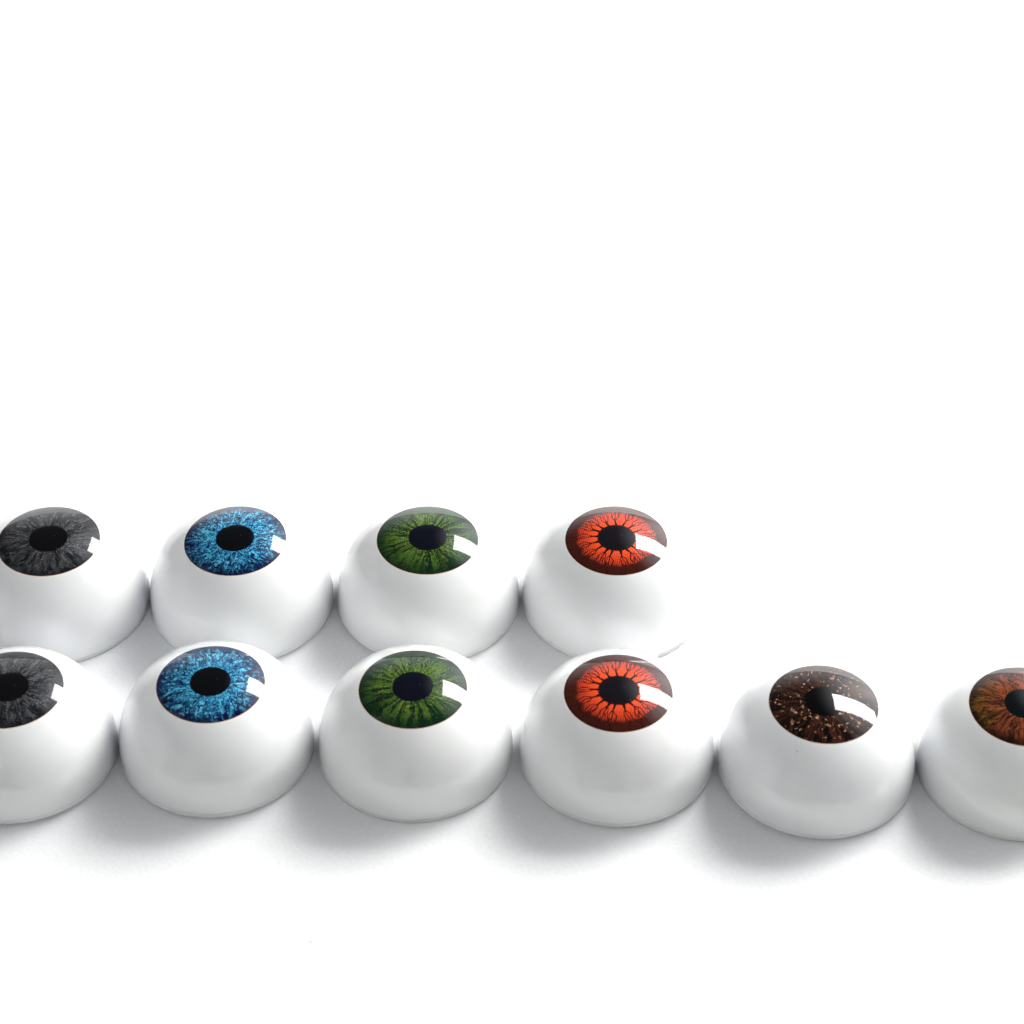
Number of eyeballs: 10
